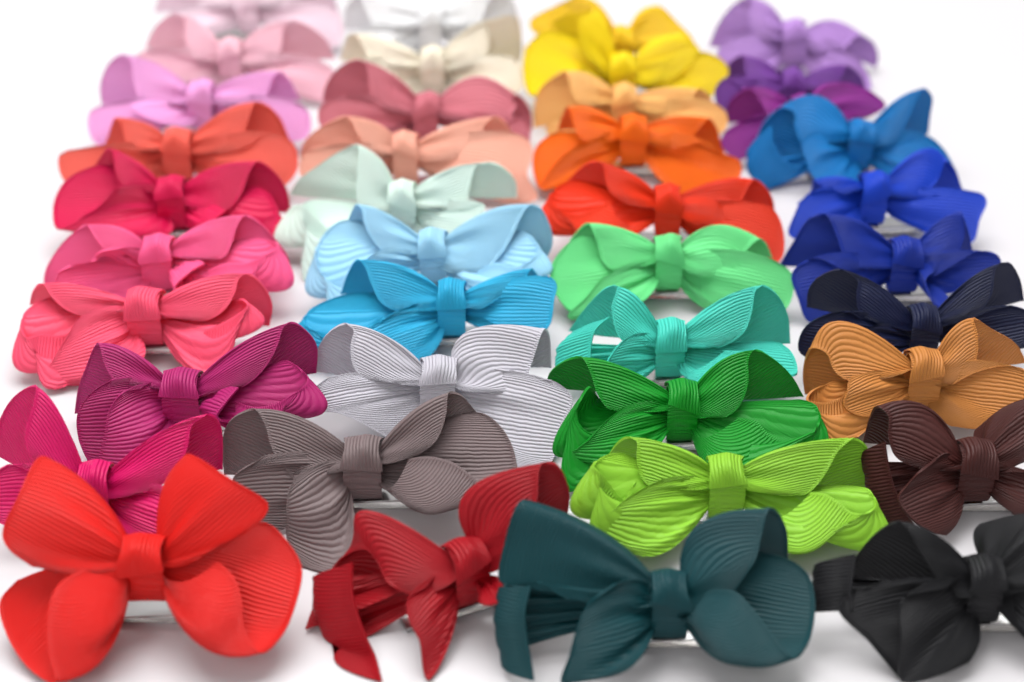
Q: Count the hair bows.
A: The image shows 40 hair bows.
